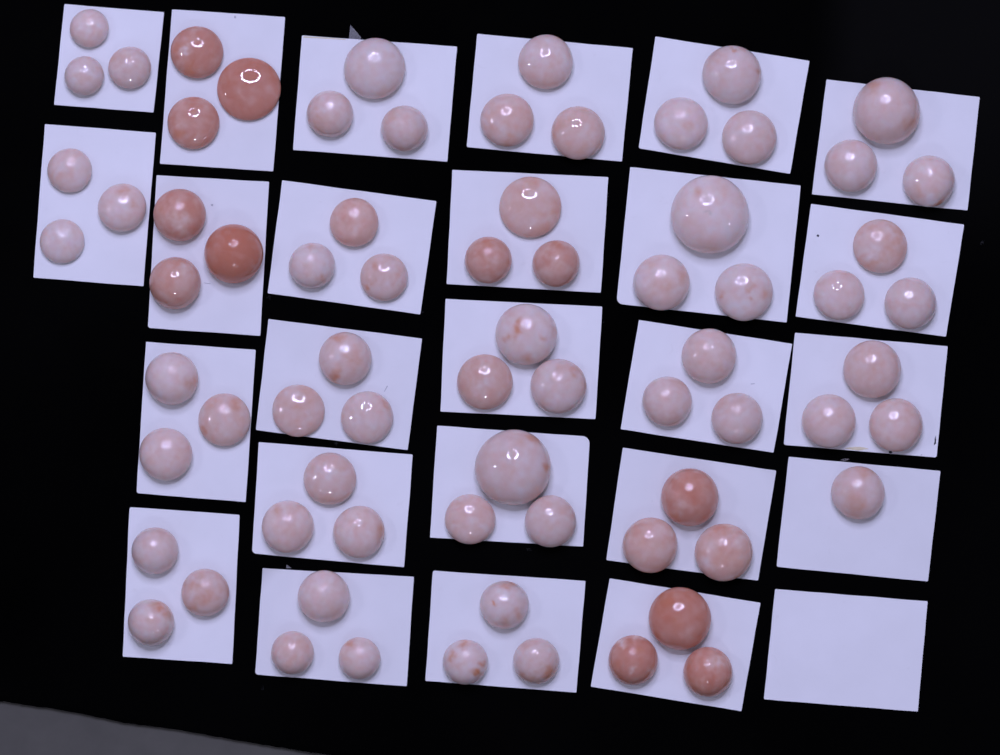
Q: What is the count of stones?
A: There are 73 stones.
